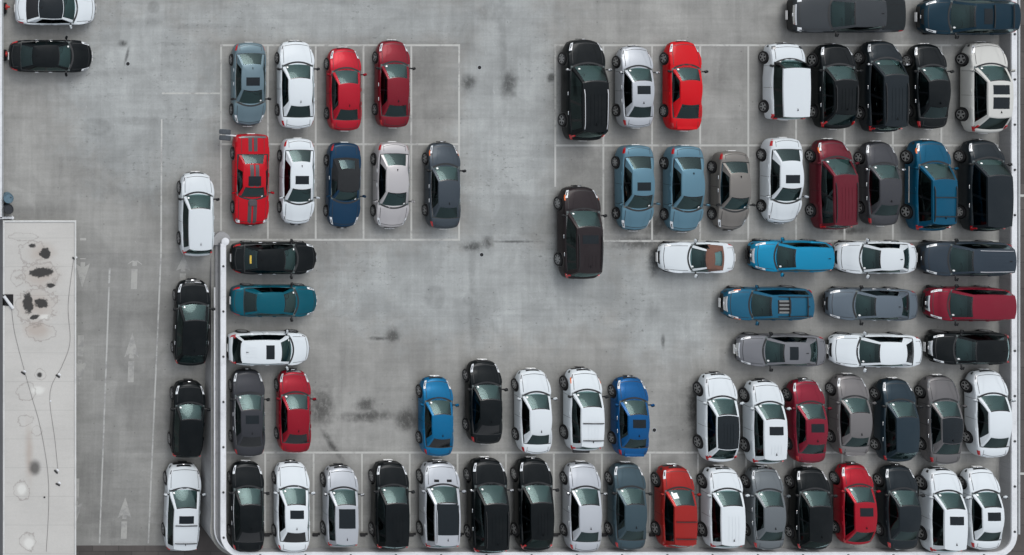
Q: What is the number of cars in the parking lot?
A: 78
